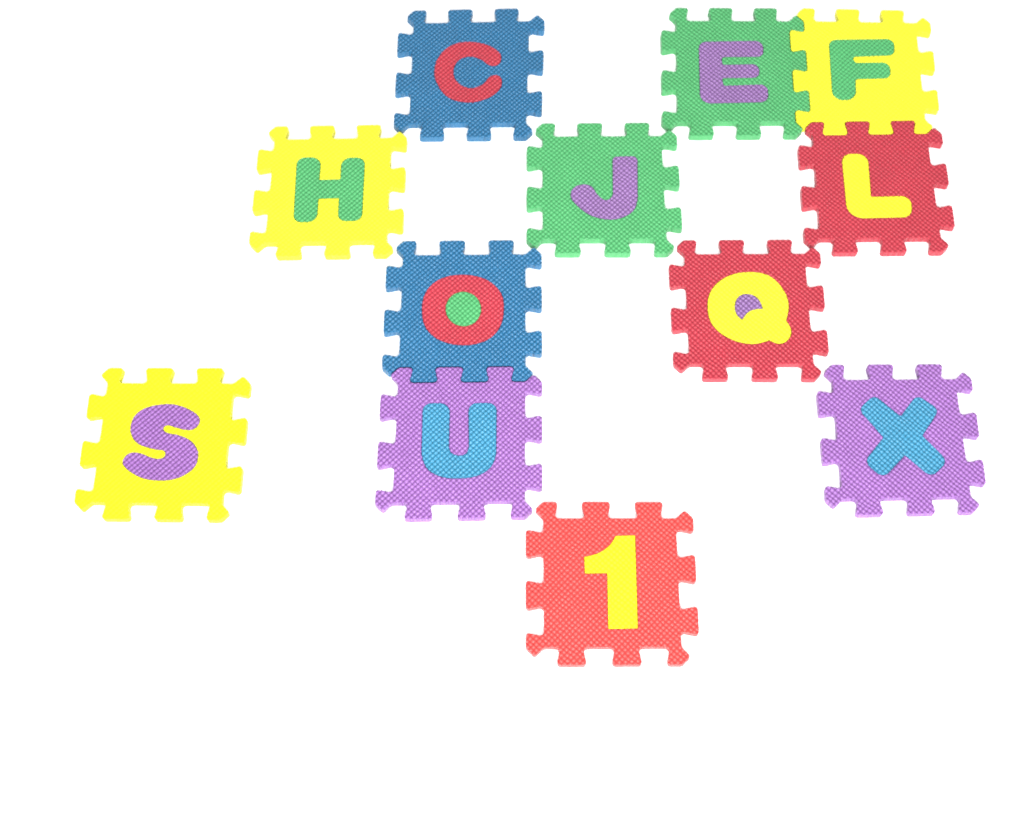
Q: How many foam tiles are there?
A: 12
